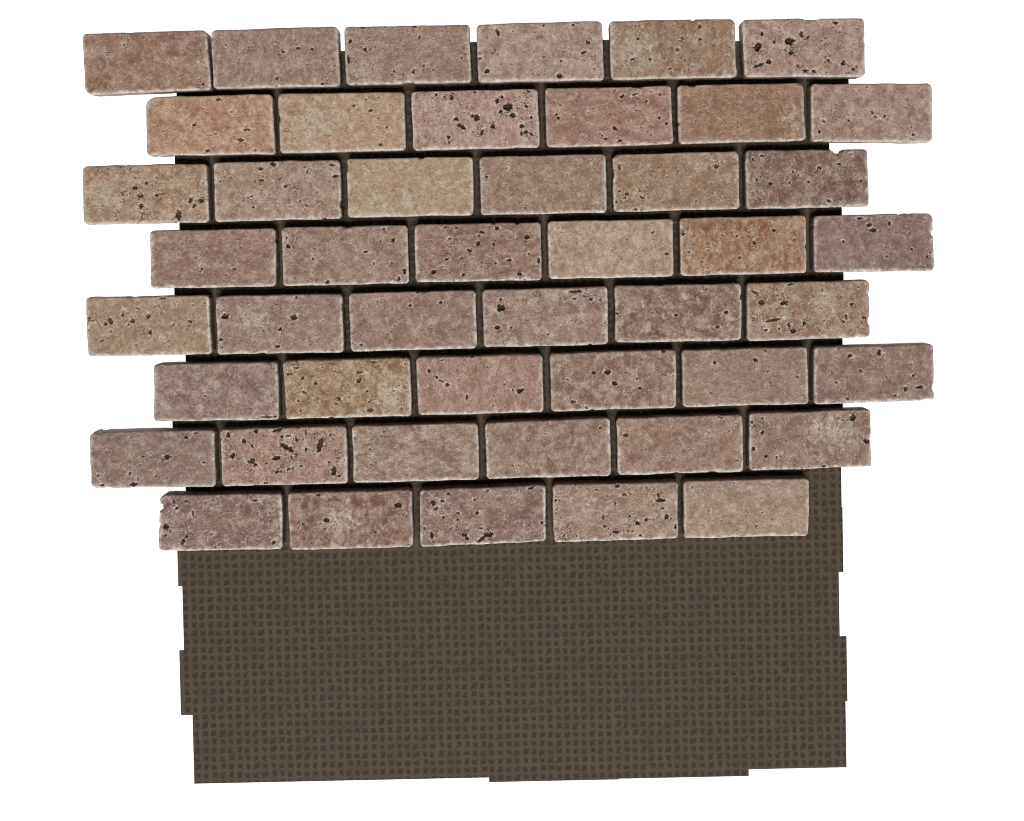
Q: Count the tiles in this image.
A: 47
